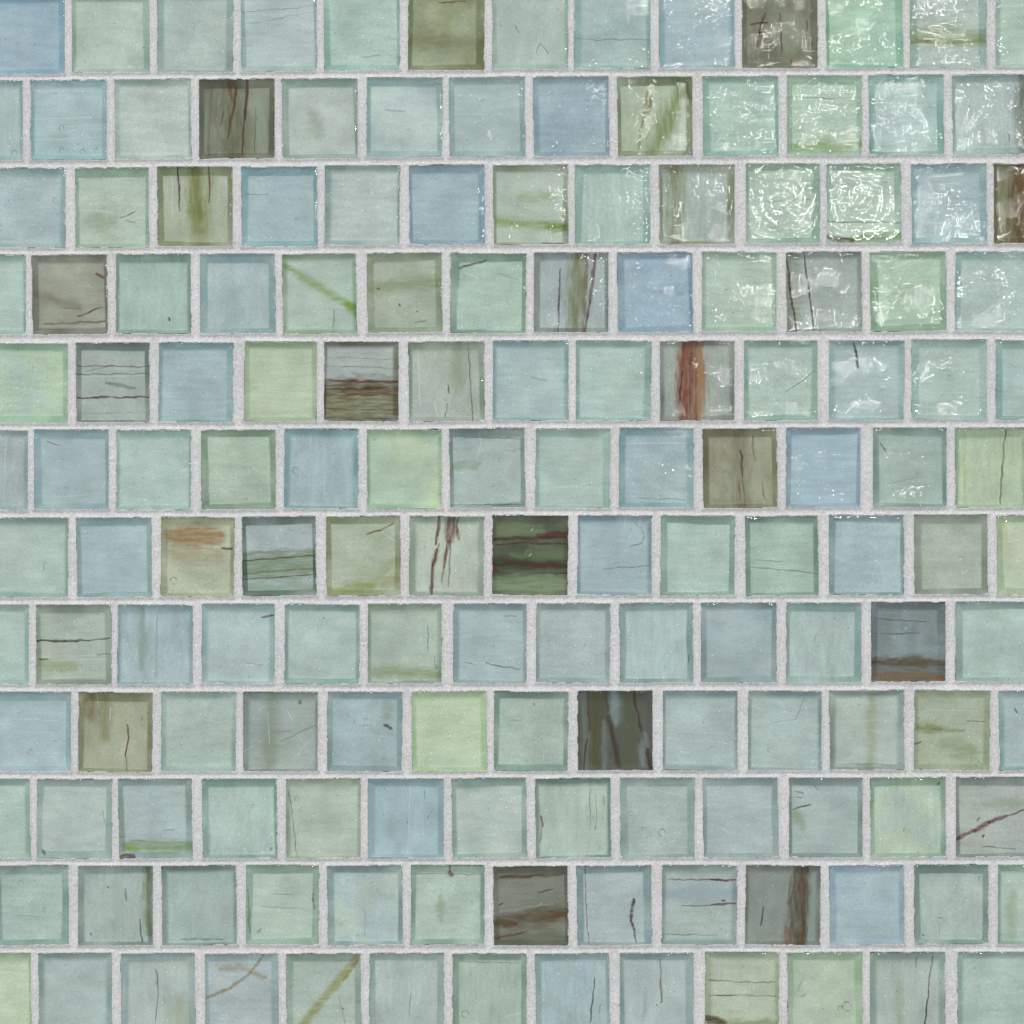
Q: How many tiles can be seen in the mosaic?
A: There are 156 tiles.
